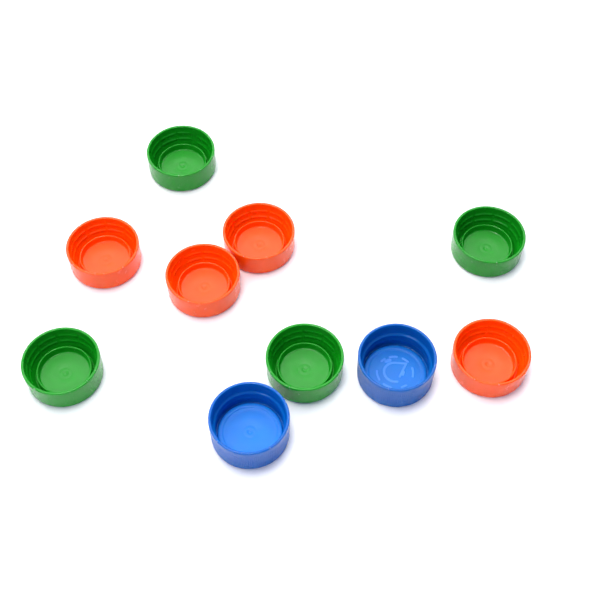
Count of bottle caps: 10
